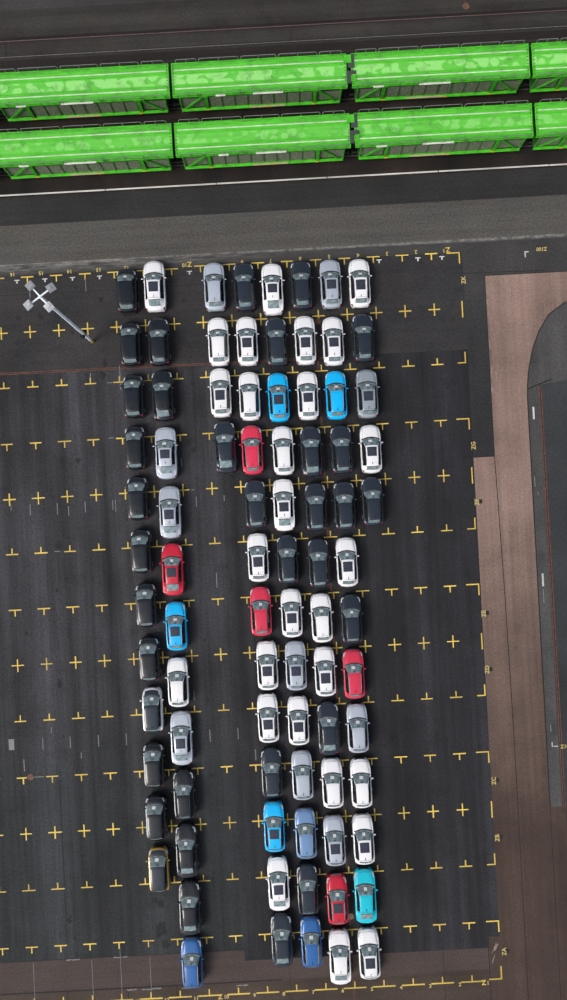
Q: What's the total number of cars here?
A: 86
